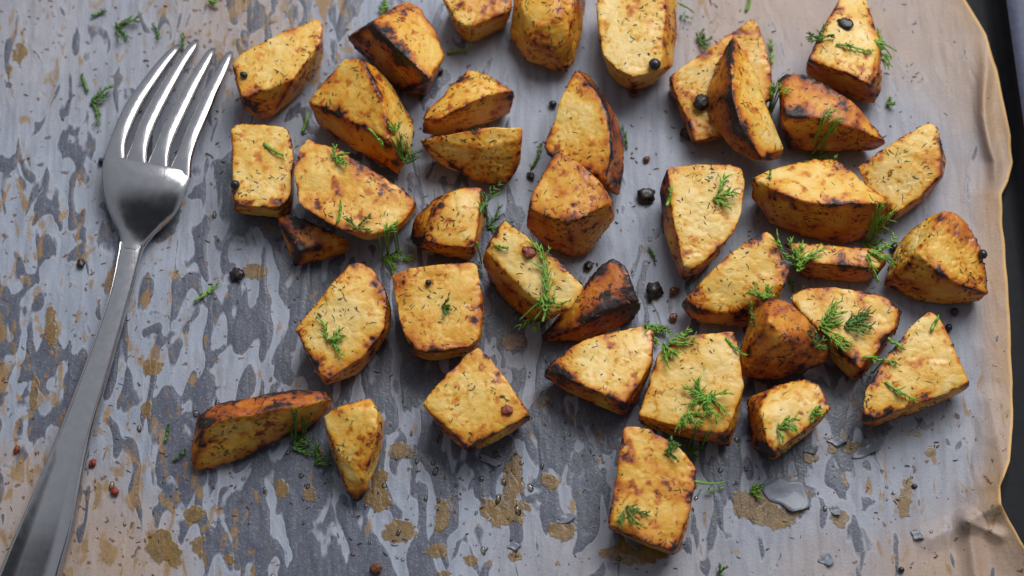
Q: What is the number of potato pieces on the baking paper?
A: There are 38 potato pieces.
